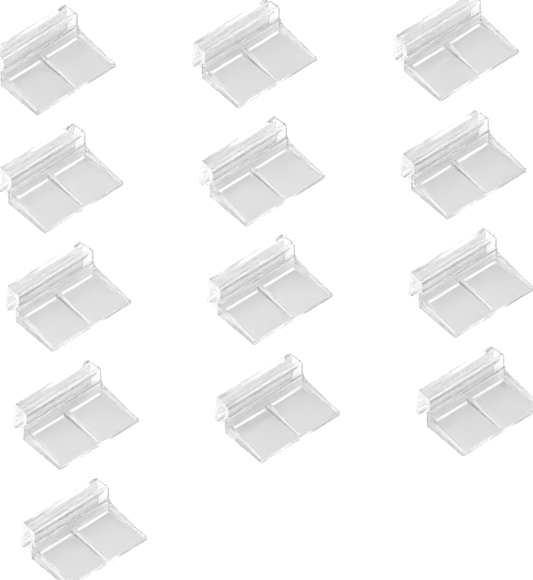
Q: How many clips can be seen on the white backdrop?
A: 13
